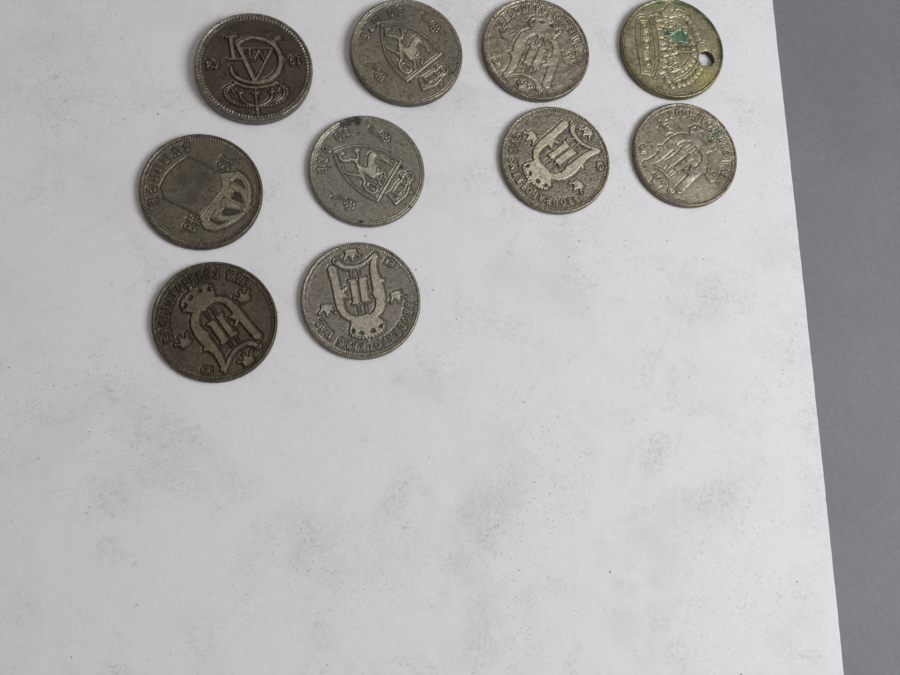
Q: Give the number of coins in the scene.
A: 10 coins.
